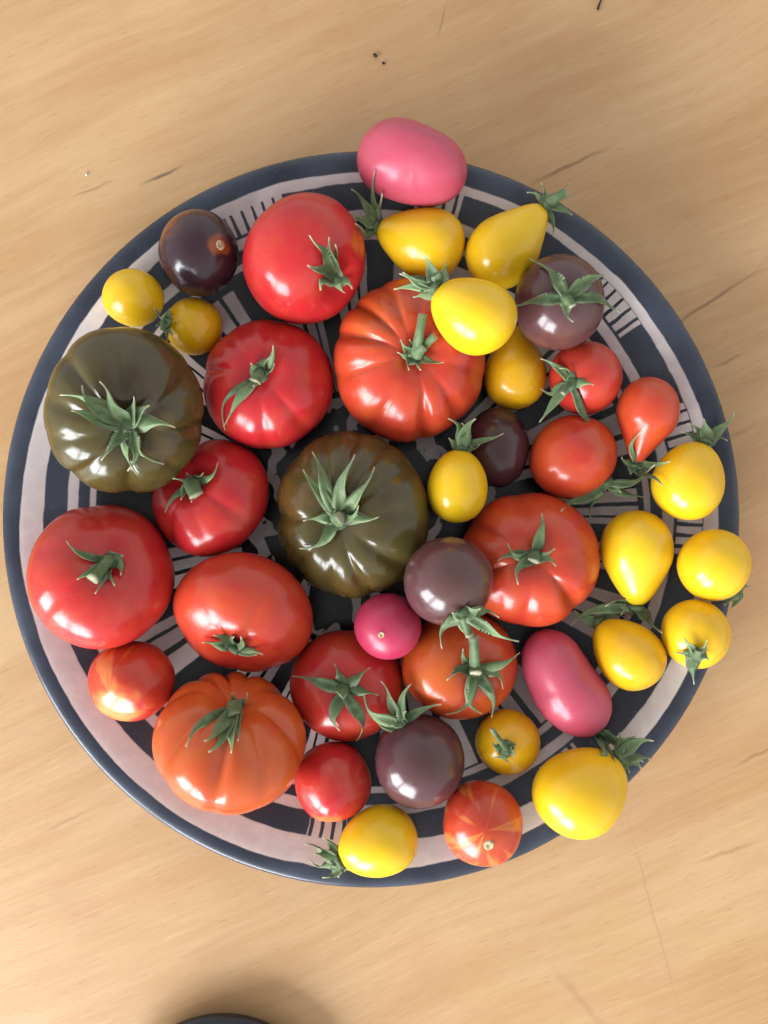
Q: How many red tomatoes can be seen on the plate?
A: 16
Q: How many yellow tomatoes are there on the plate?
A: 15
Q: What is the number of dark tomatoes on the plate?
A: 7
